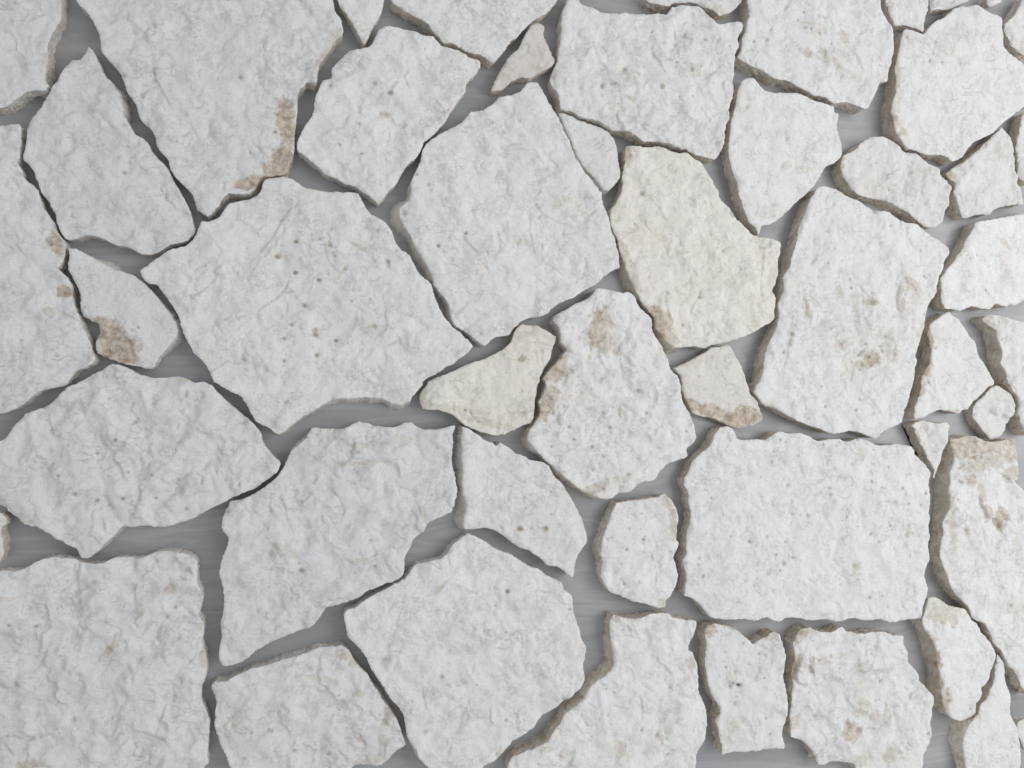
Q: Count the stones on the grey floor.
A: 50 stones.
